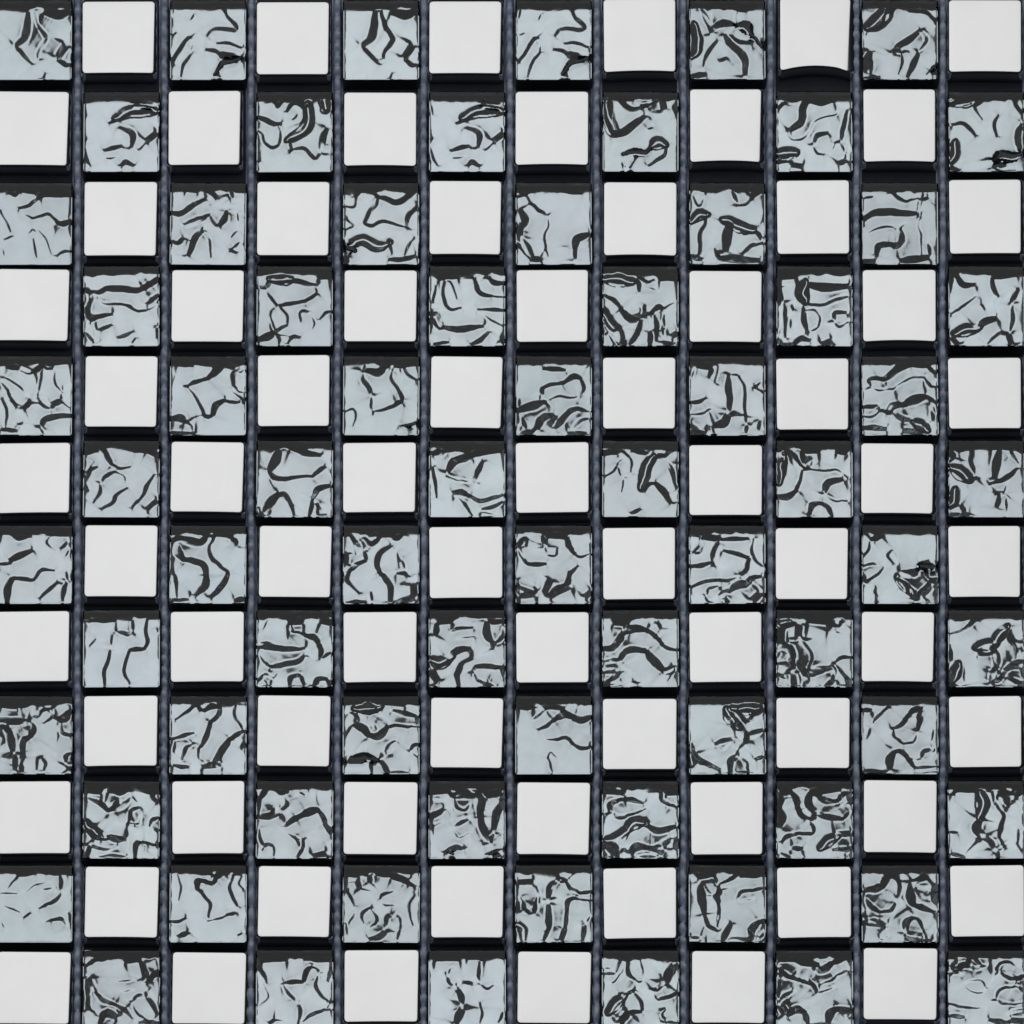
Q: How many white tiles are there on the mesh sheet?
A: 72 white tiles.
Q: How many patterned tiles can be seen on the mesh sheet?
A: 72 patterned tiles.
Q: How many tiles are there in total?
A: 144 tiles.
